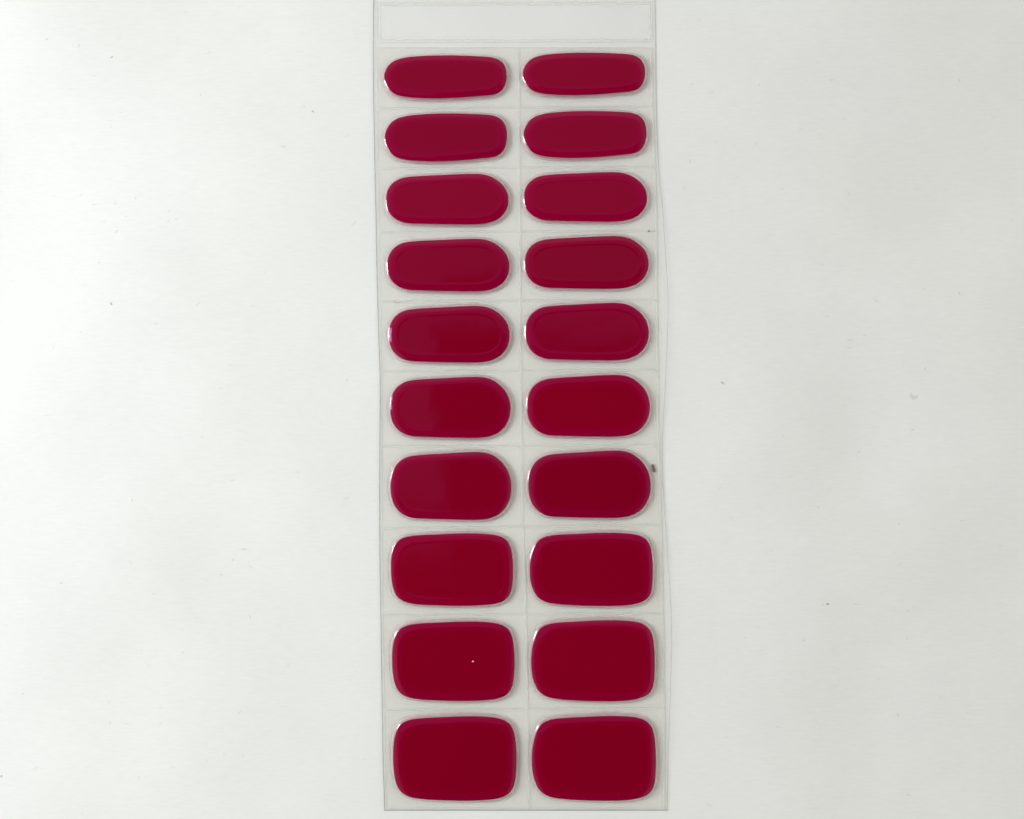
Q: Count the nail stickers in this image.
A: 20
